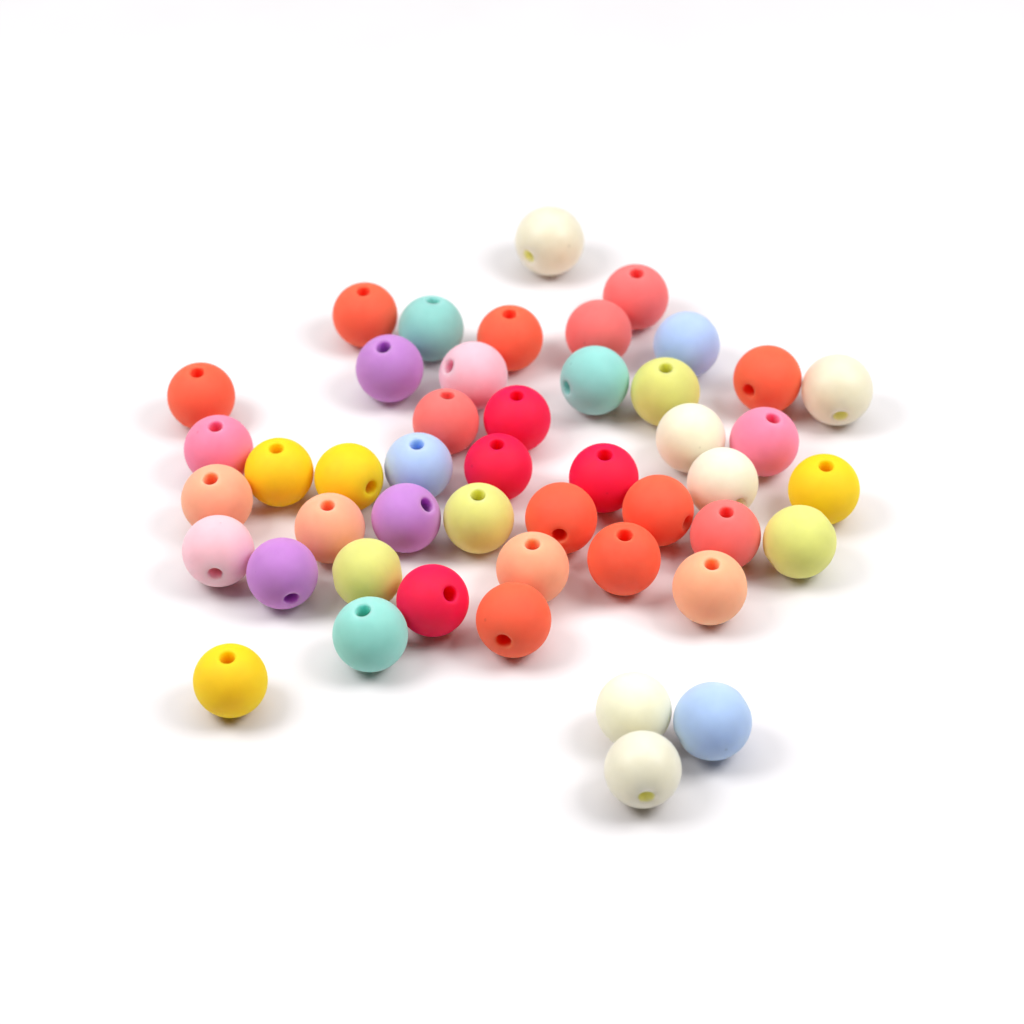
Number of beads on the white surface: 47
